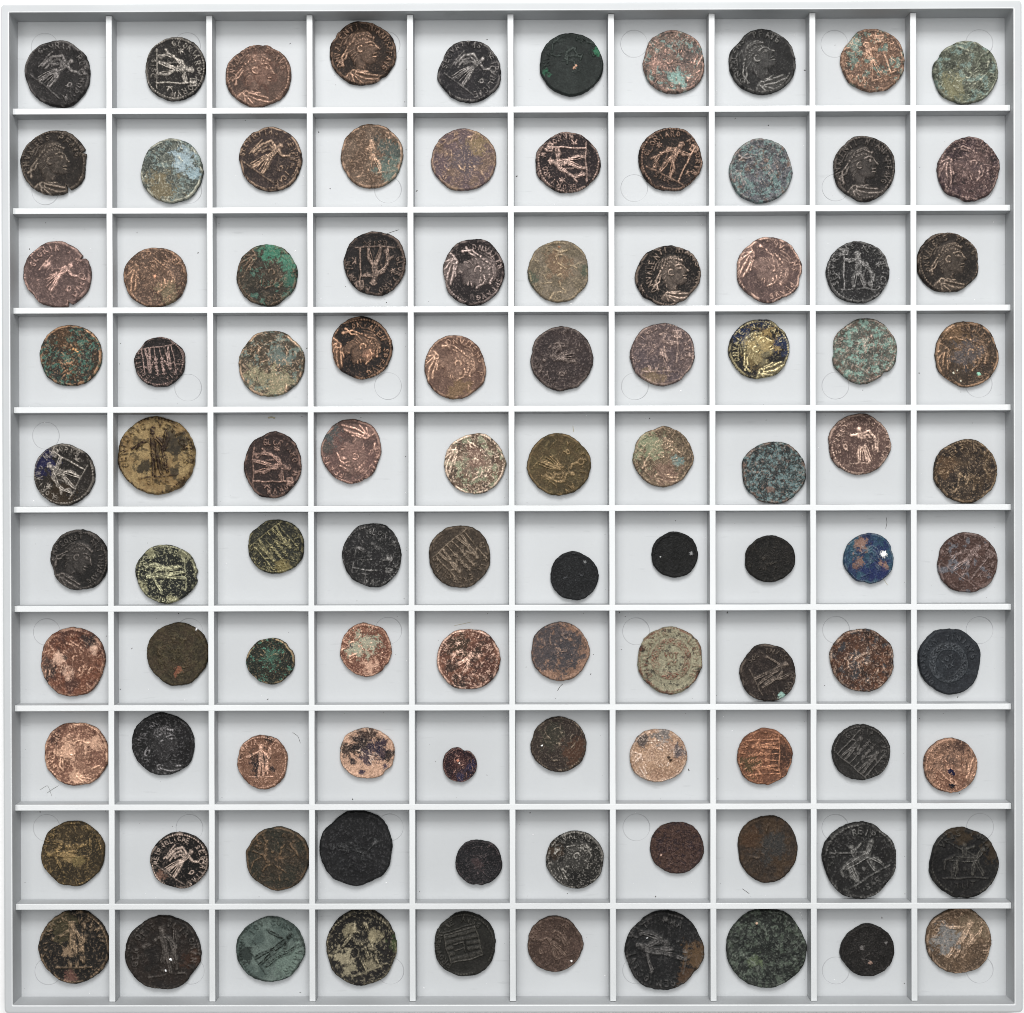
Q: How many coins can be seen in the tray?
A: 100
